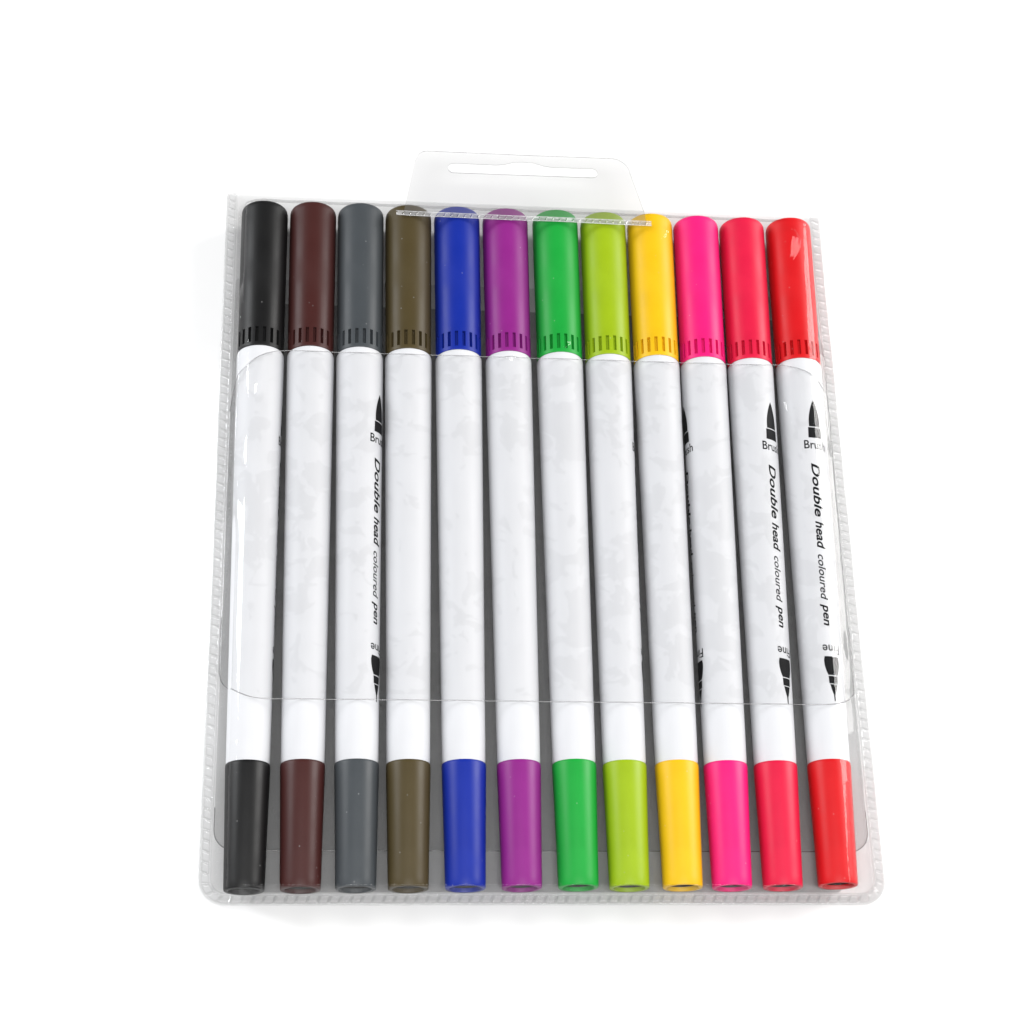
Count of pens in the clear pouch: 12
